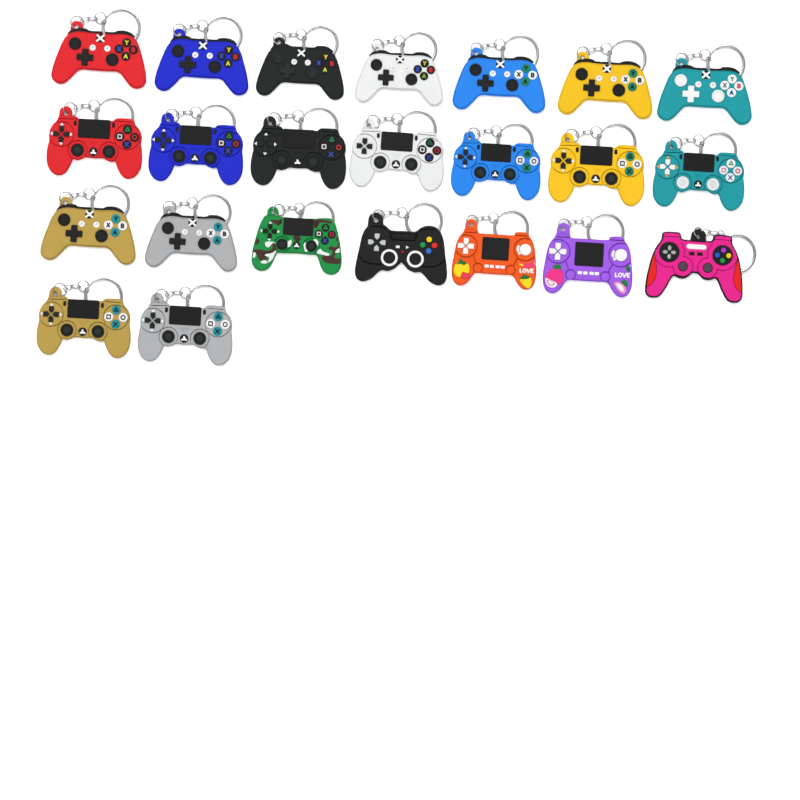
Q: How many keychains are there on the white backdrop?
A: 23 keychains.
